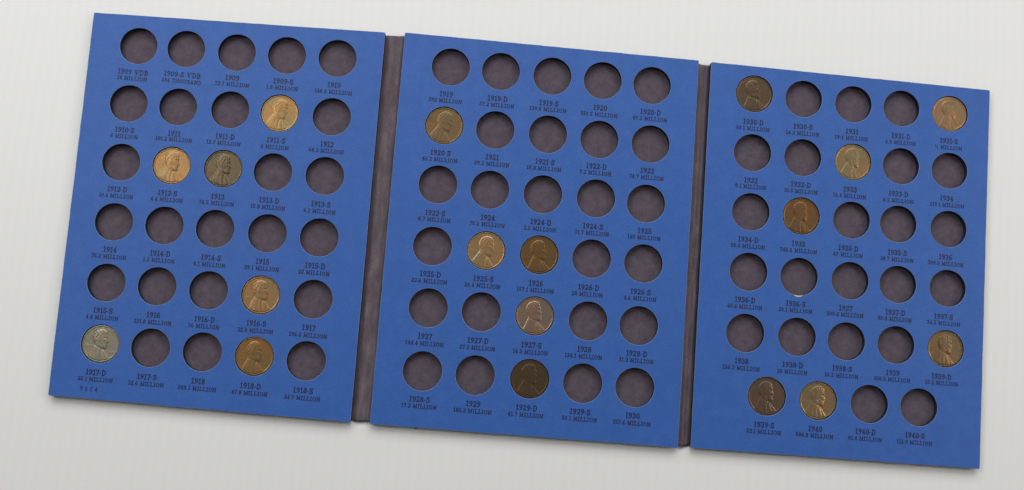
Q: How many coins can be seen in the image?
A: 18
